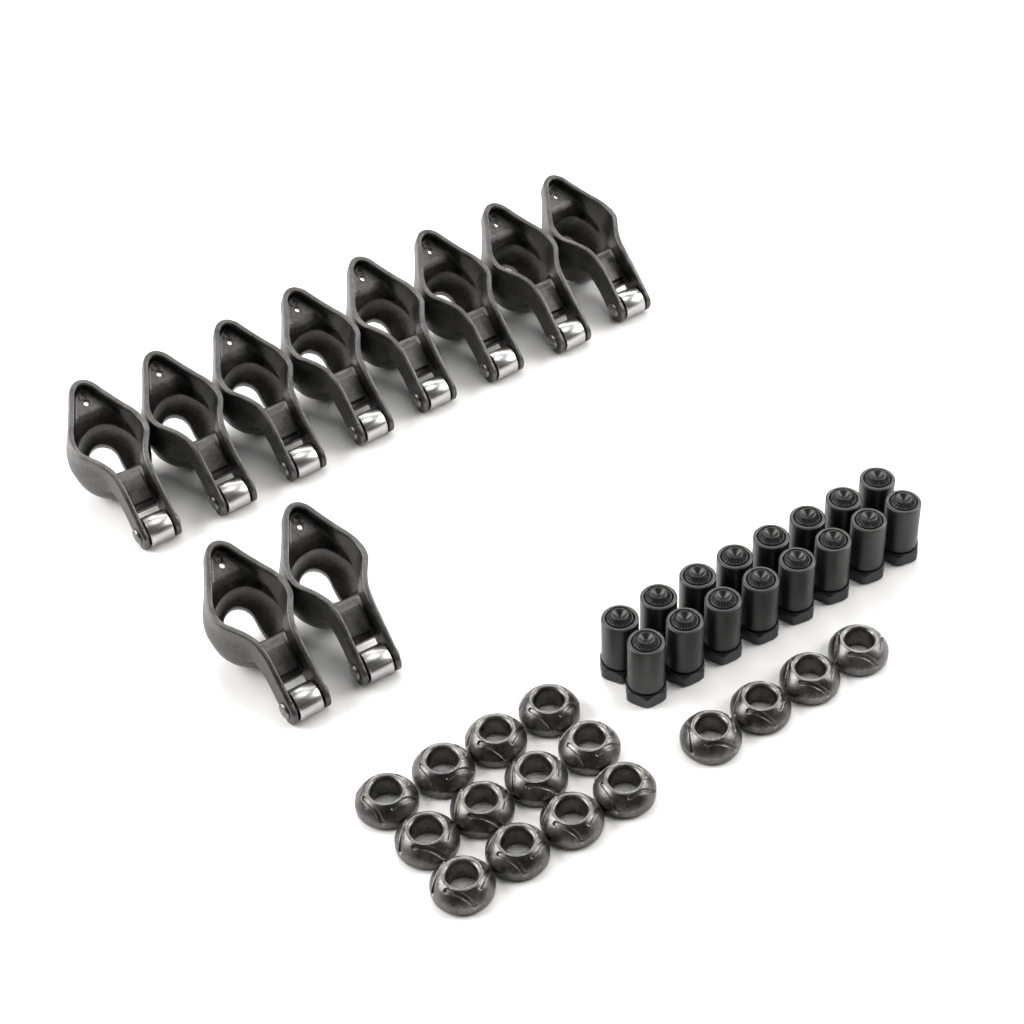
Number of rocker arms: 10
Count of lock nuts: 16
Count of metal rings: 16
